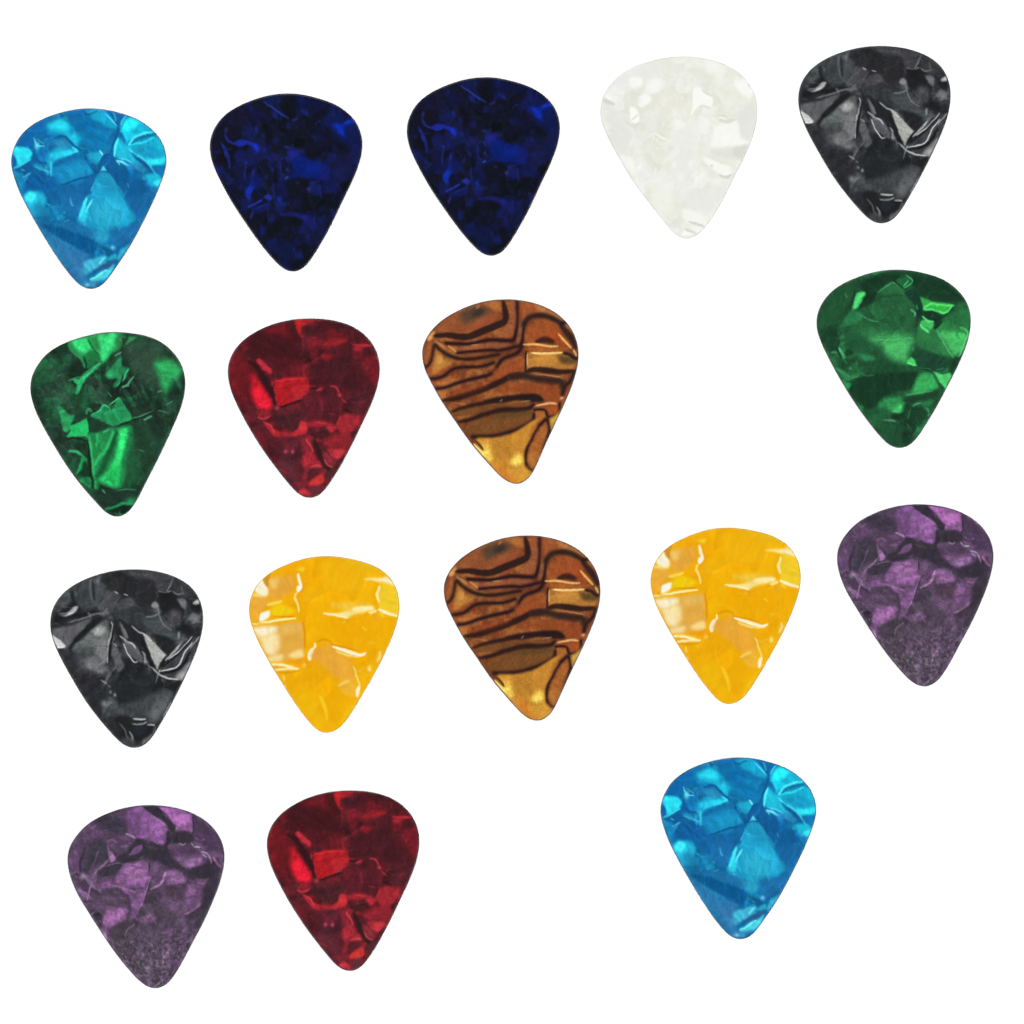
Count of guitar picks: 17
